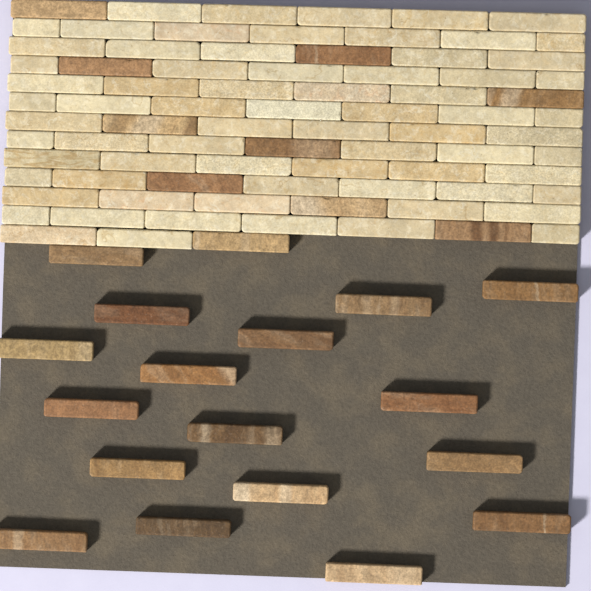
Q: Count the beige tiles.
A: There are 71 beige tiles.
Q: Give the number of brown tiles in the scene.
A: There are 27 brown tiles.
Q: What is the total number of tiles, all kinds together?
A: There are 98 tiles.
